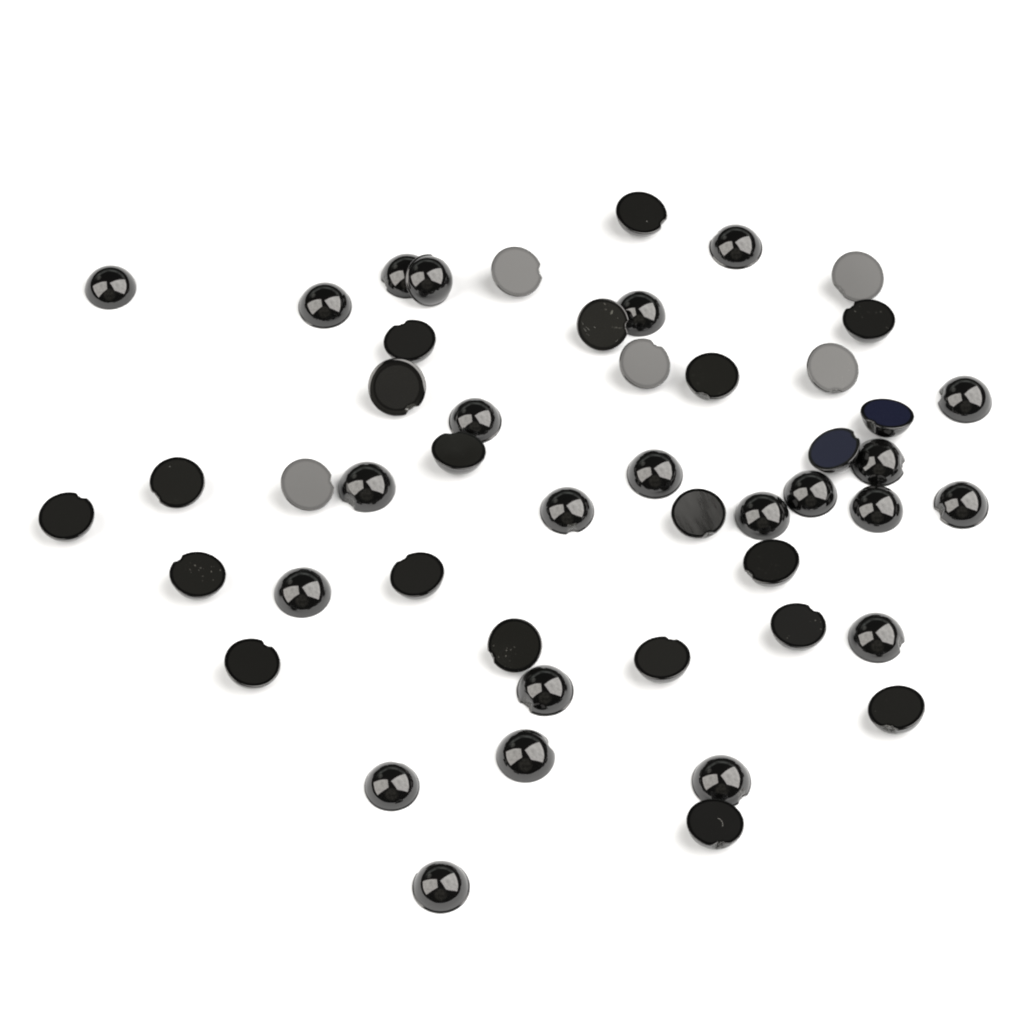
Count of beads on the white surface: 49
